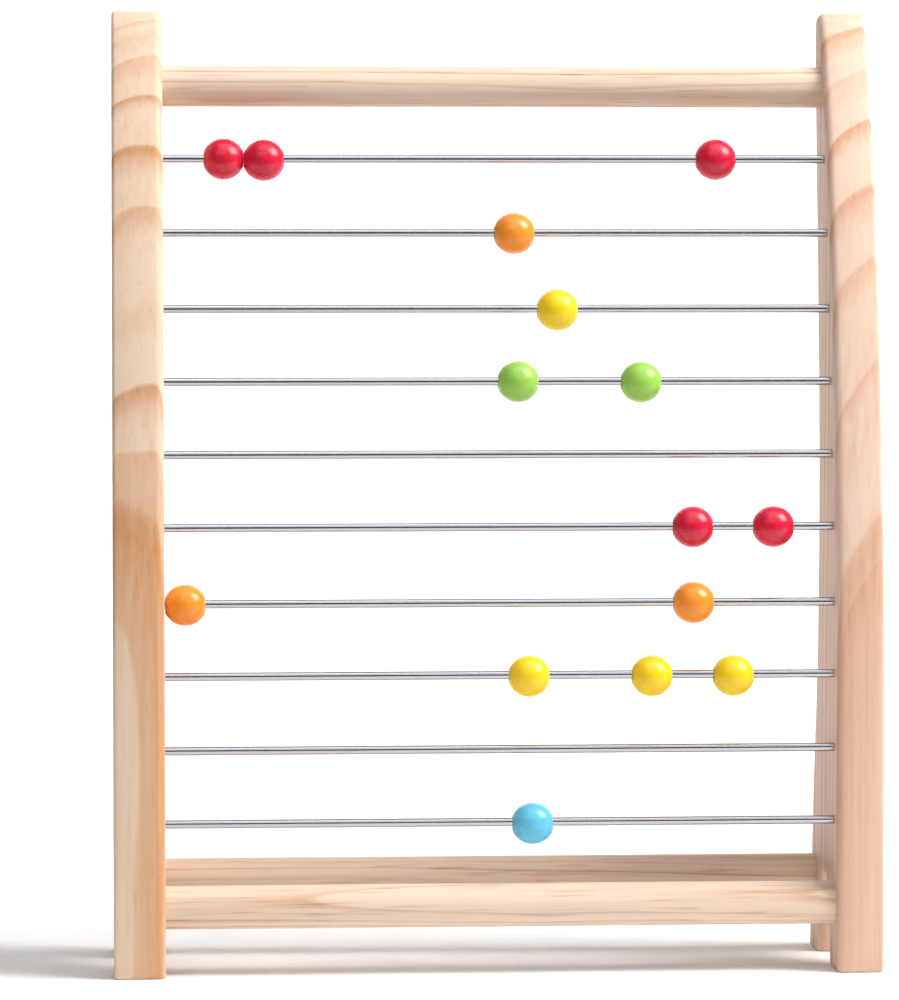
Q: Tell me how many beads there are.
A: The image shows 15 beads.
